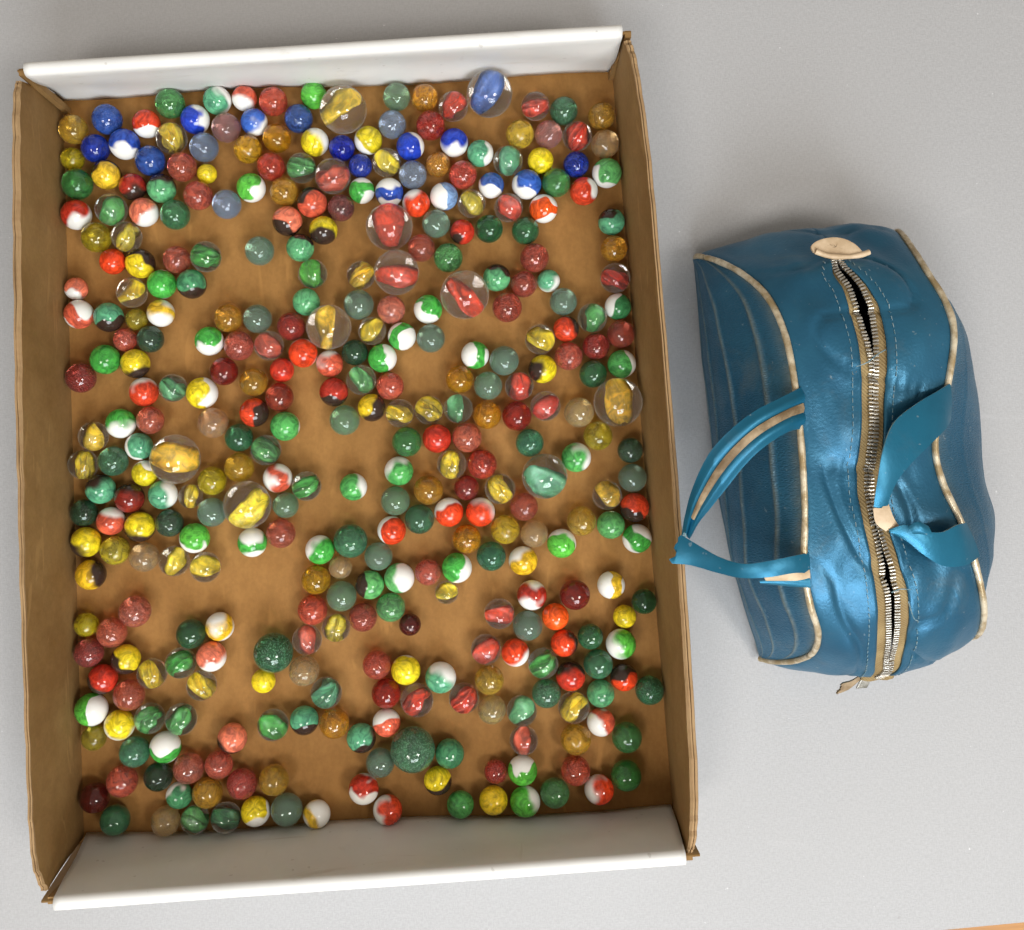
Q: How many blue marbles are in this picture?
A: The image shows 21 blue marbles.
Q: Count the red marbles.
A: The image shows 111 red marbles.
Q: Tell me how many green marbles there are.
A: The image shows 128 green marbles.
